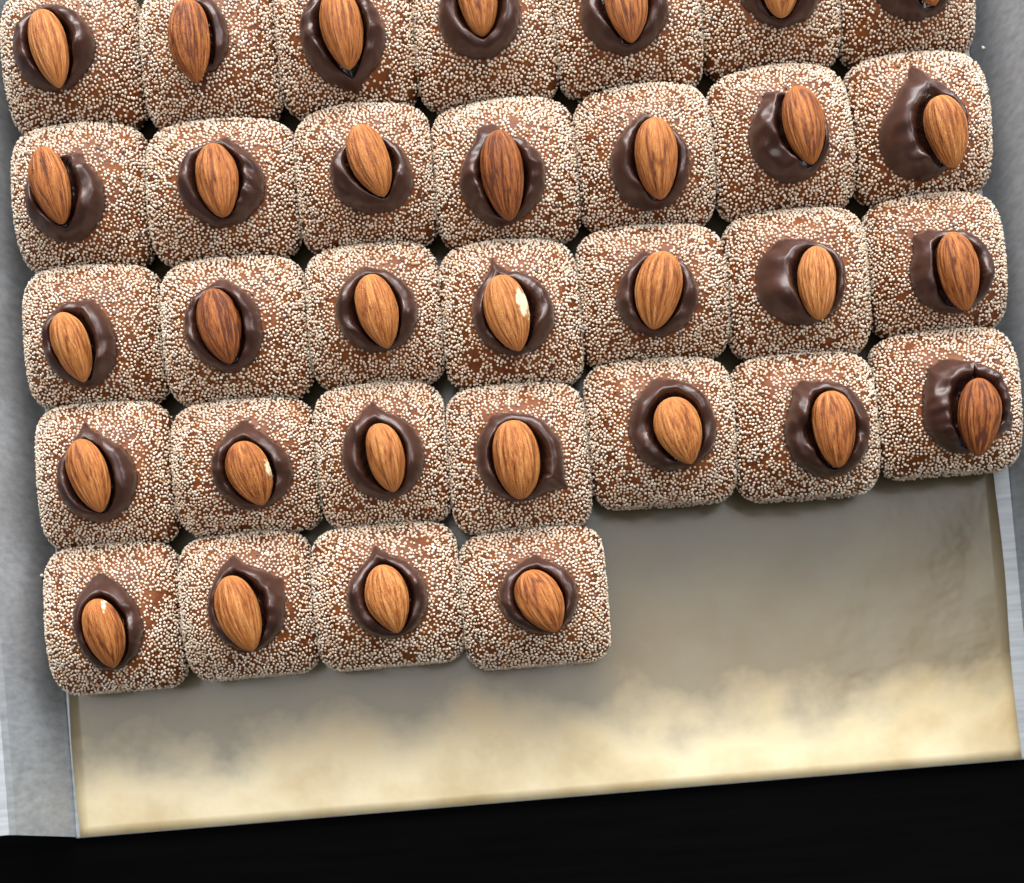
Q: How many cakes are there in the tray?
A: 32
